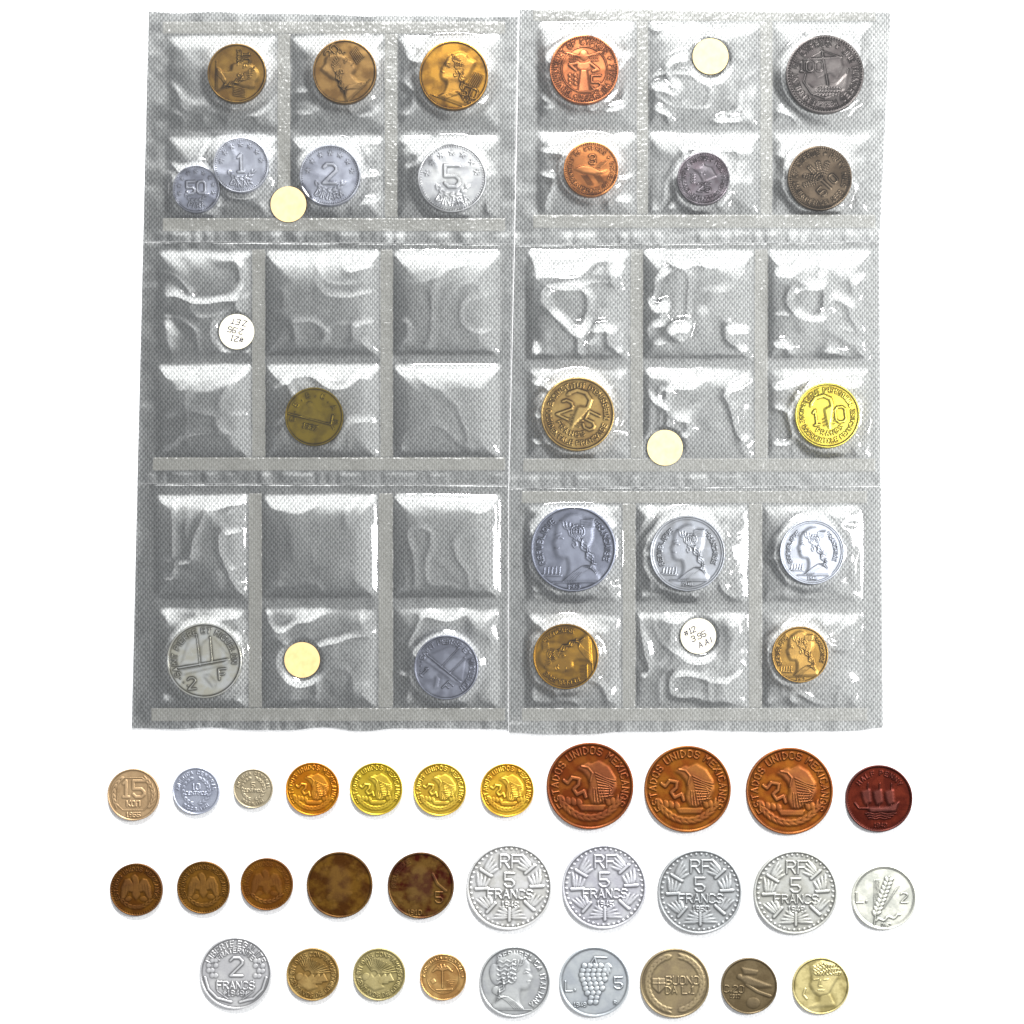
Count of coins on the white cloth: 52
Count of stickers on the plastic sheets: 6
